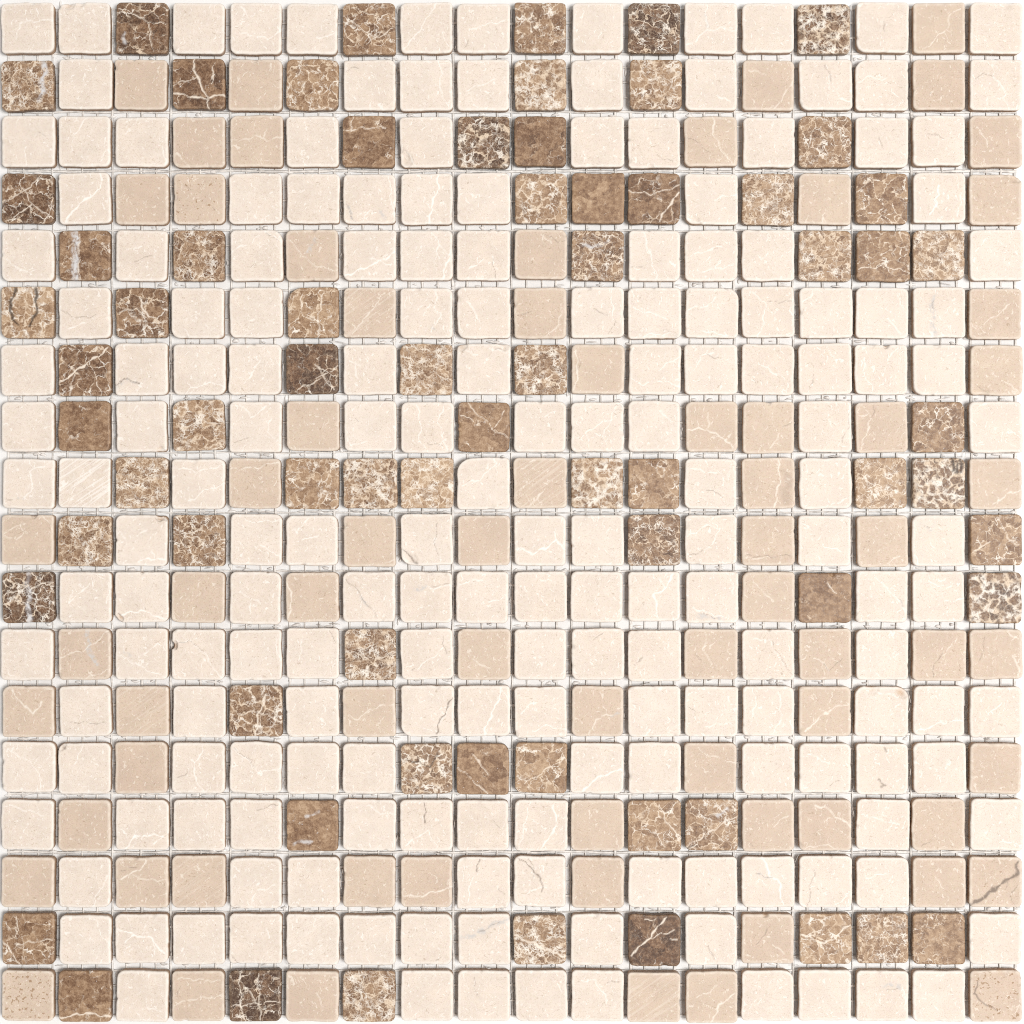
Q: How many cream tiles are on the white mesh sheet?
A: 185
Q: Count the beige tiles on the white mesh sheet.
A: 70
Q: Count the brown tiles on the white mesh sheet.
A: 69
